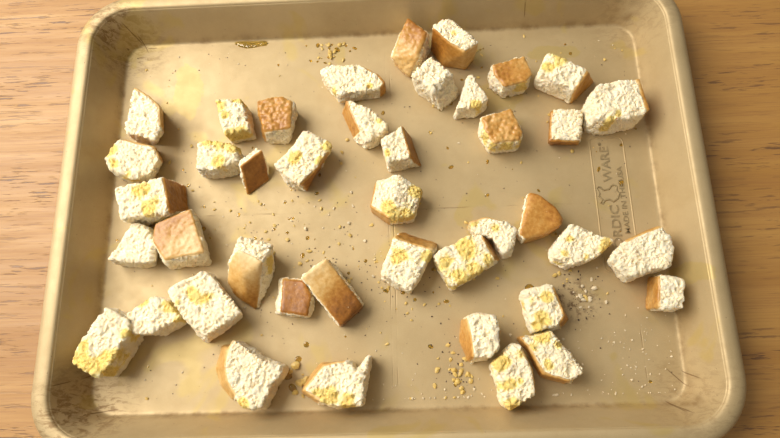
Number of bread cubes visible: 42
